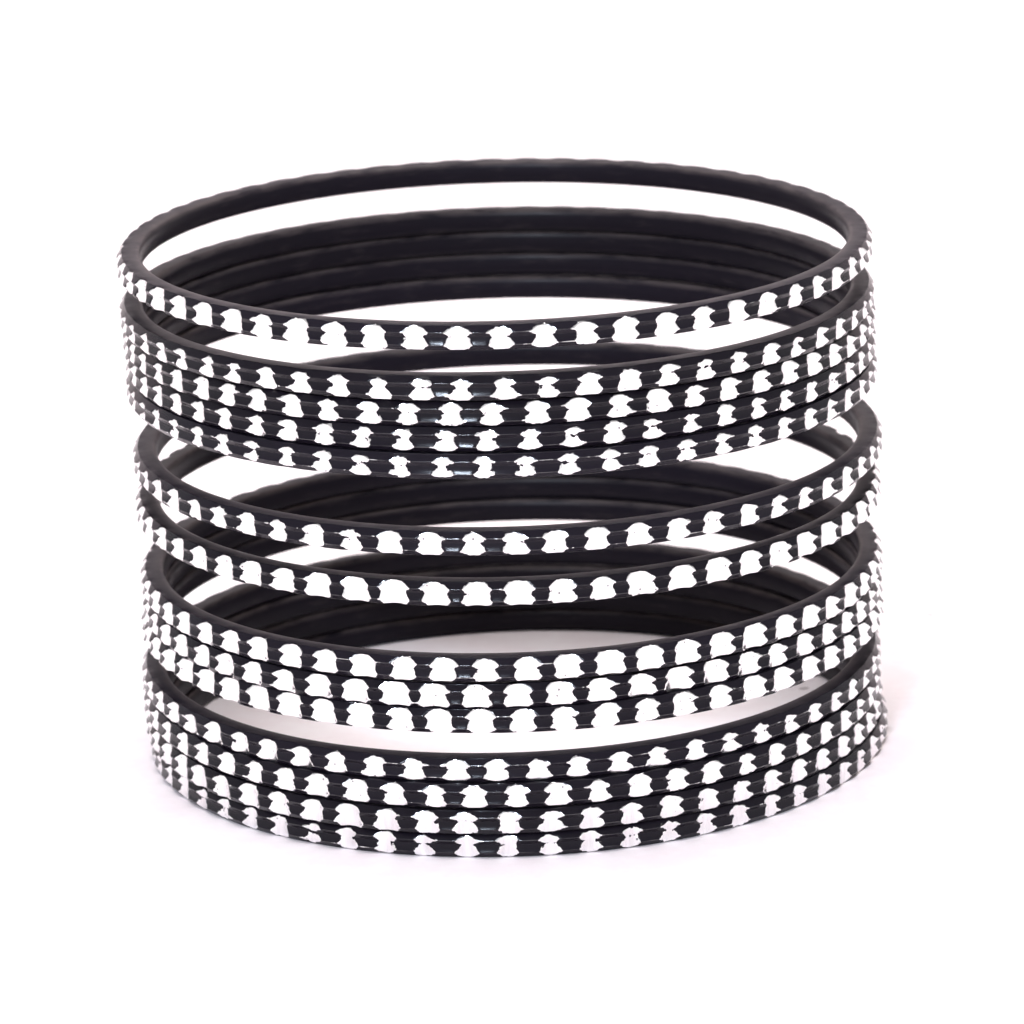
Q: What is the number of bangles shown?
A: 14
